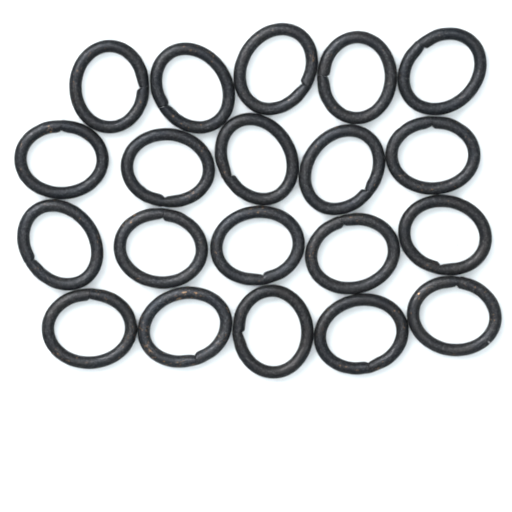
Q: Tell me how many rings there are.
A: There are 20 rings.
